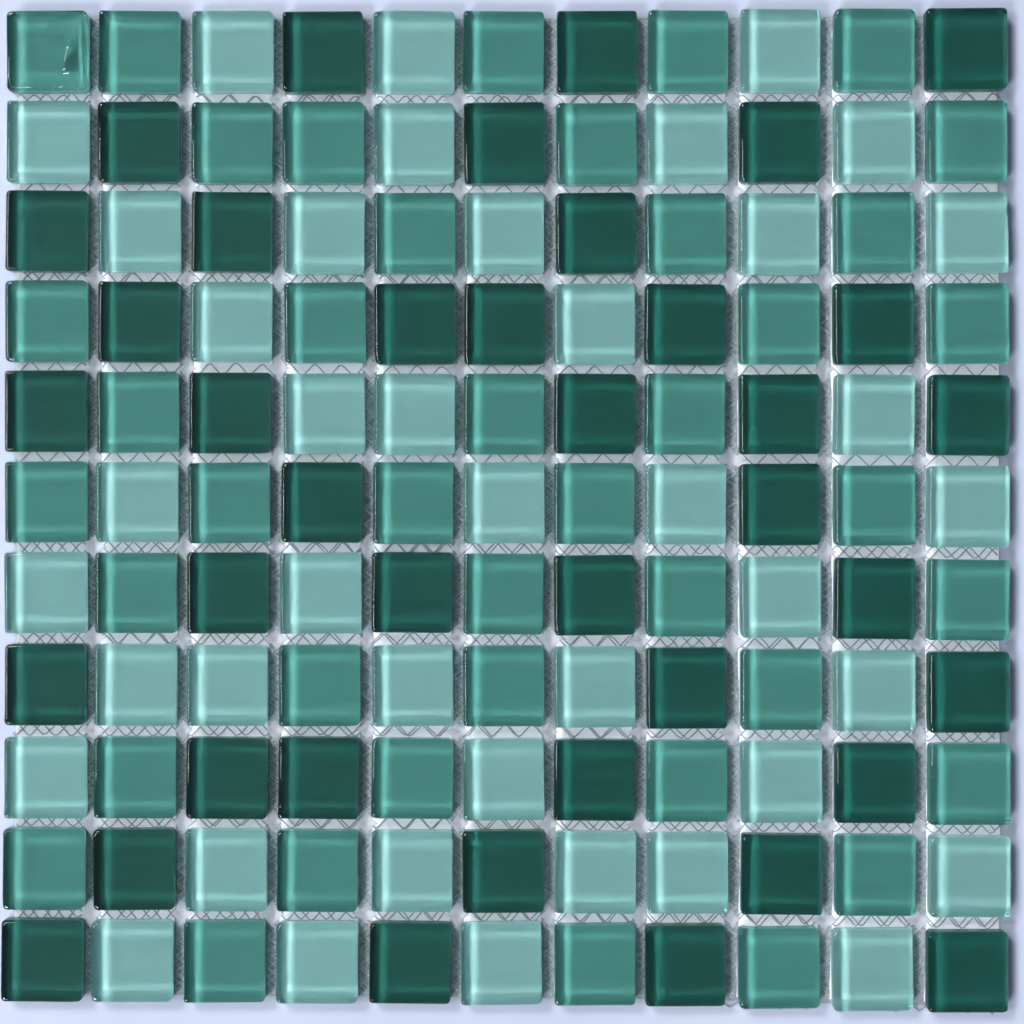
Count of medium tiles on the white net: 41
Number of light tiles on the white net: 41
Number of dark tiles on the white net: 39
